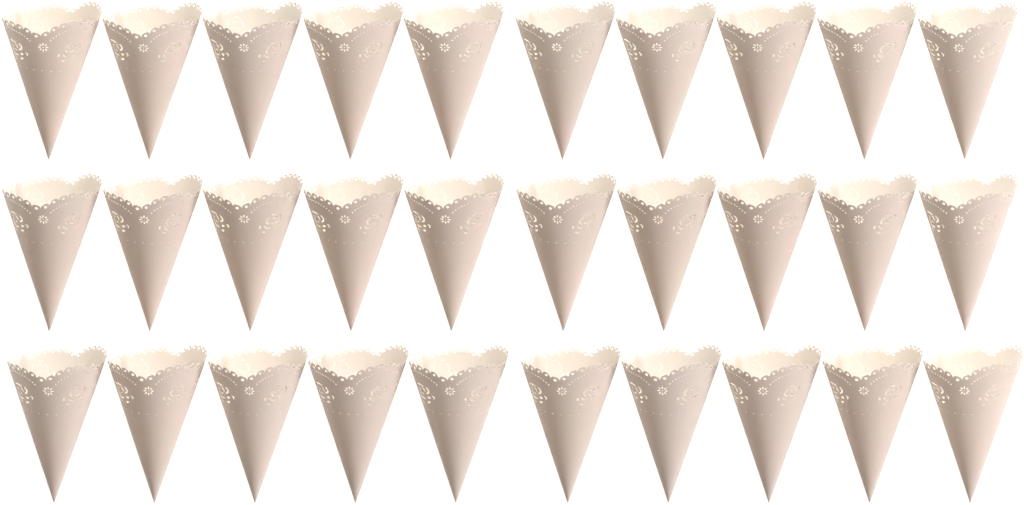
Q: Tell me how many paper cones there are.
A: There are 30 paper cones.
